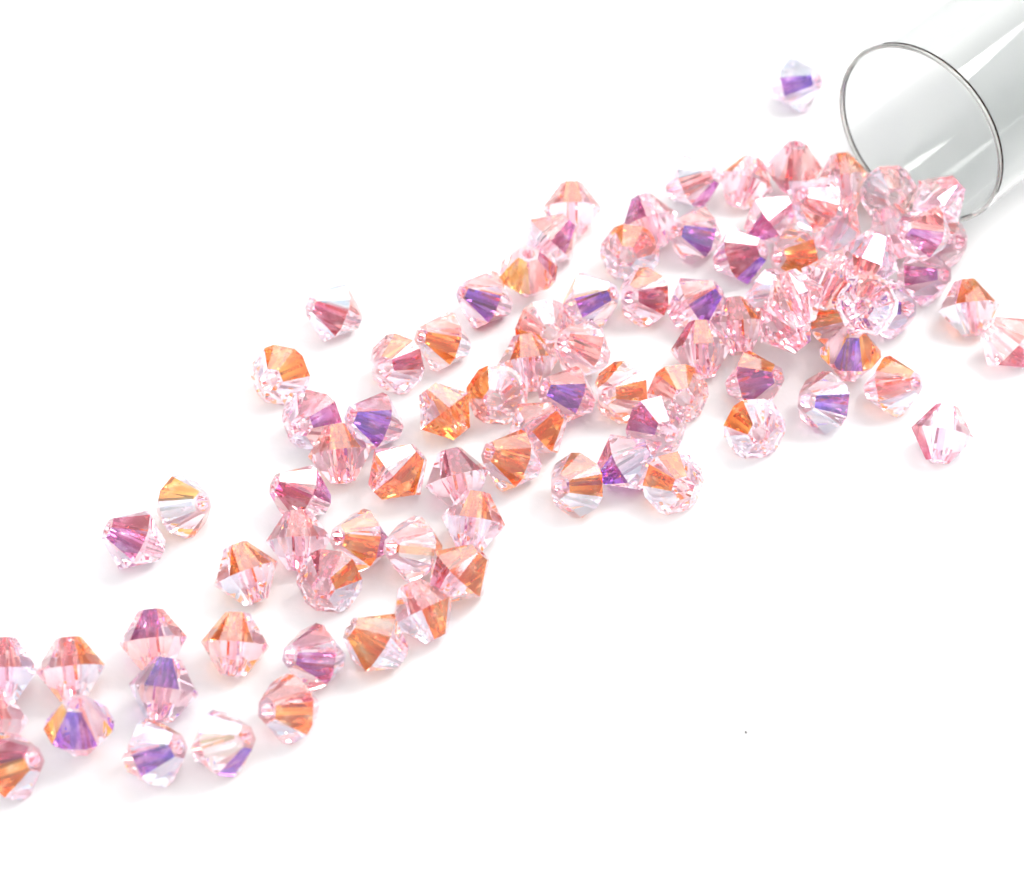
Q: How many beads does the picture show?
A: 92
